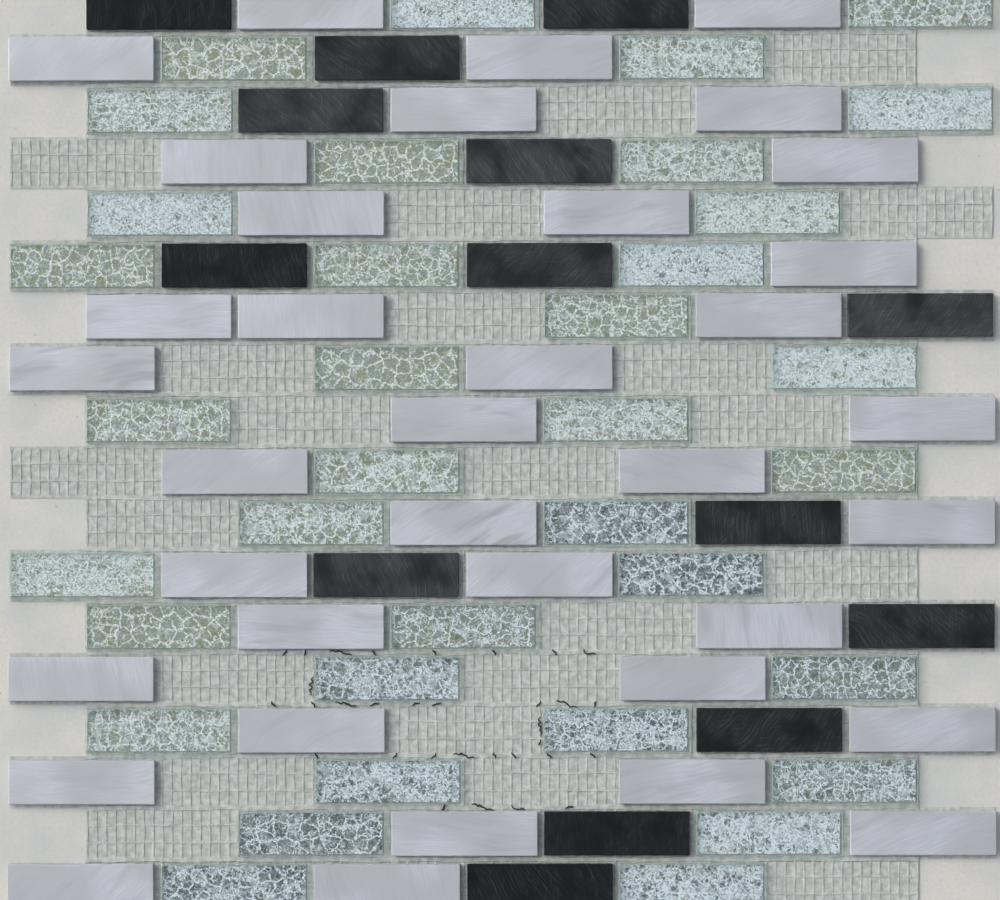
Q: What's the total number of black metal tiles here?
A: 14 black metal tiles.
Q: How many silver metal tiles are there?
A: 36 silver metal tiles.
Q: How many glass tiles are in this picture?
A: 36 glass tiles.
